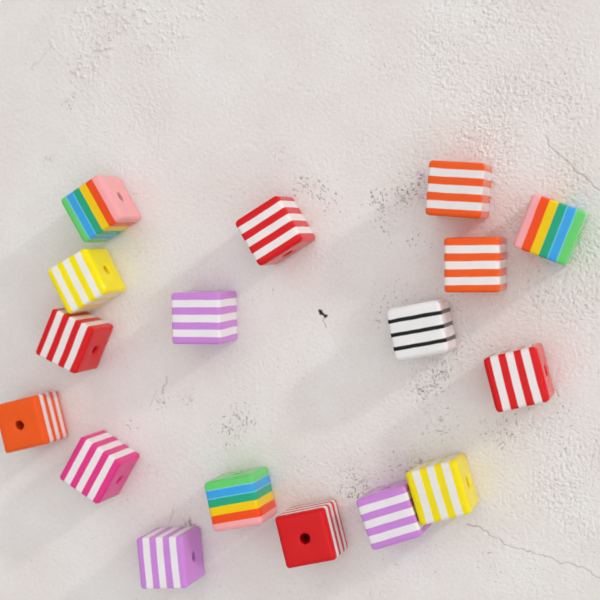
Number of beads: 17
